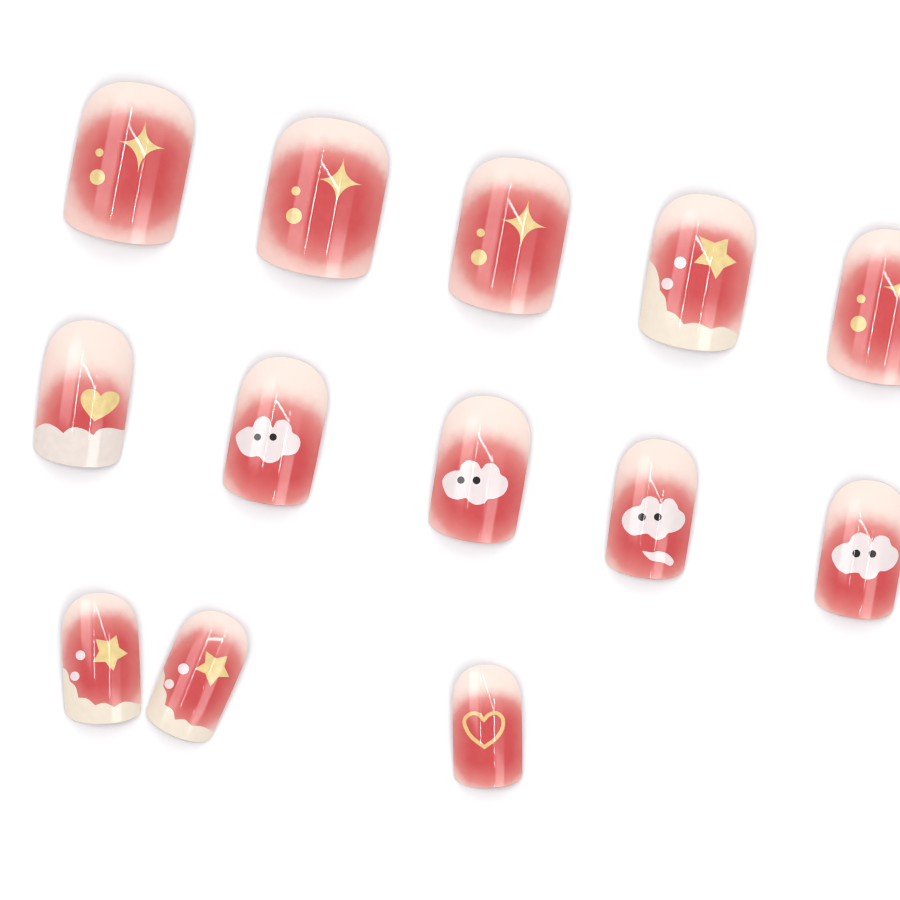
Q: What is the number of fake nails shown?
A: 13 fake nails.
